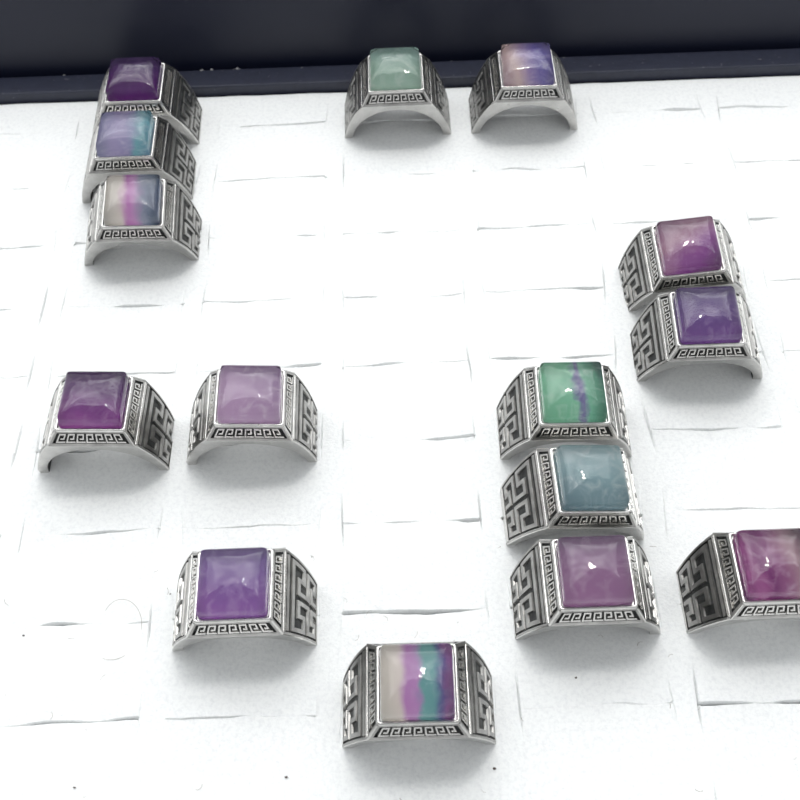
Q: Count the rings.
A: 15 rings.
